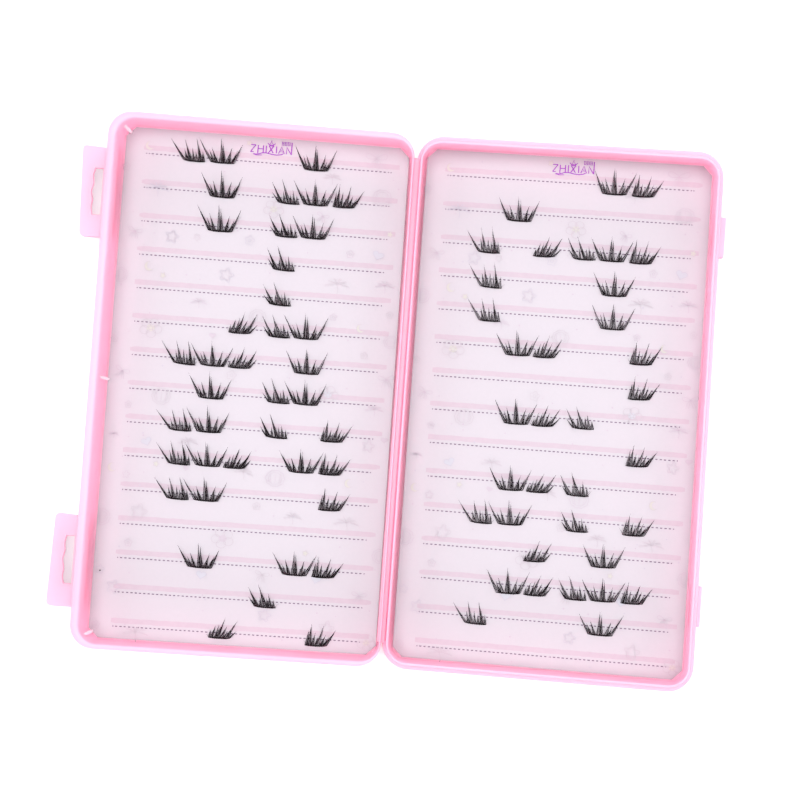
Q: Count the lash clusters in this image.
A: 76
